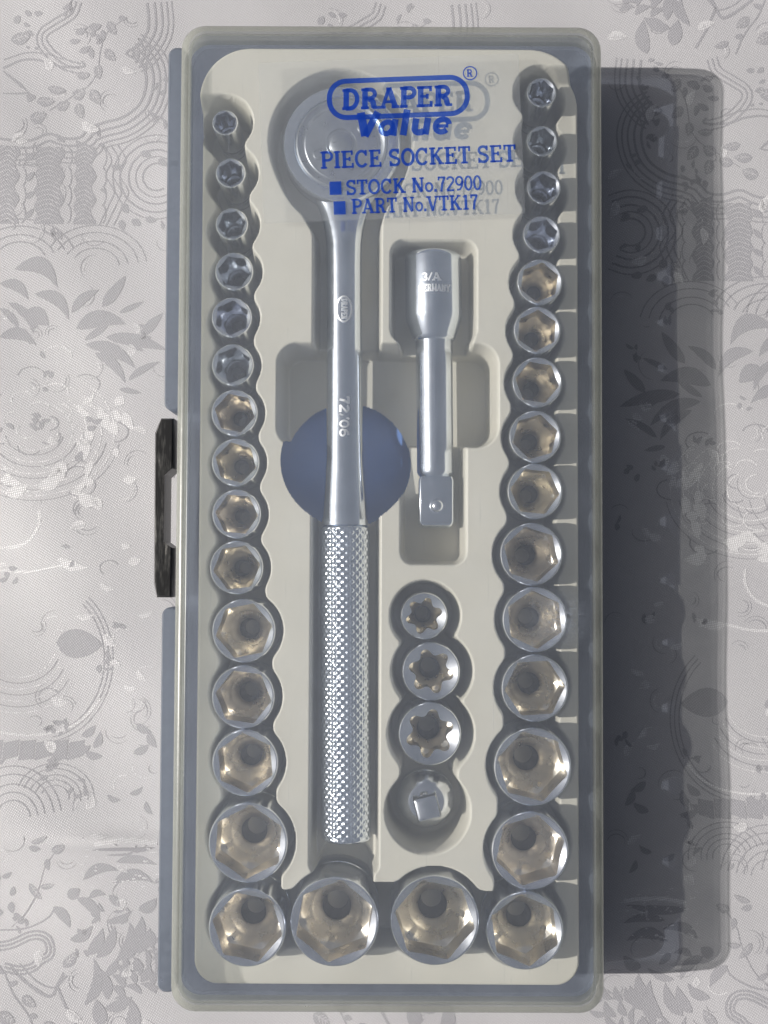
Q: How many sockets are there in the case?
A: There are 35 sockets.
